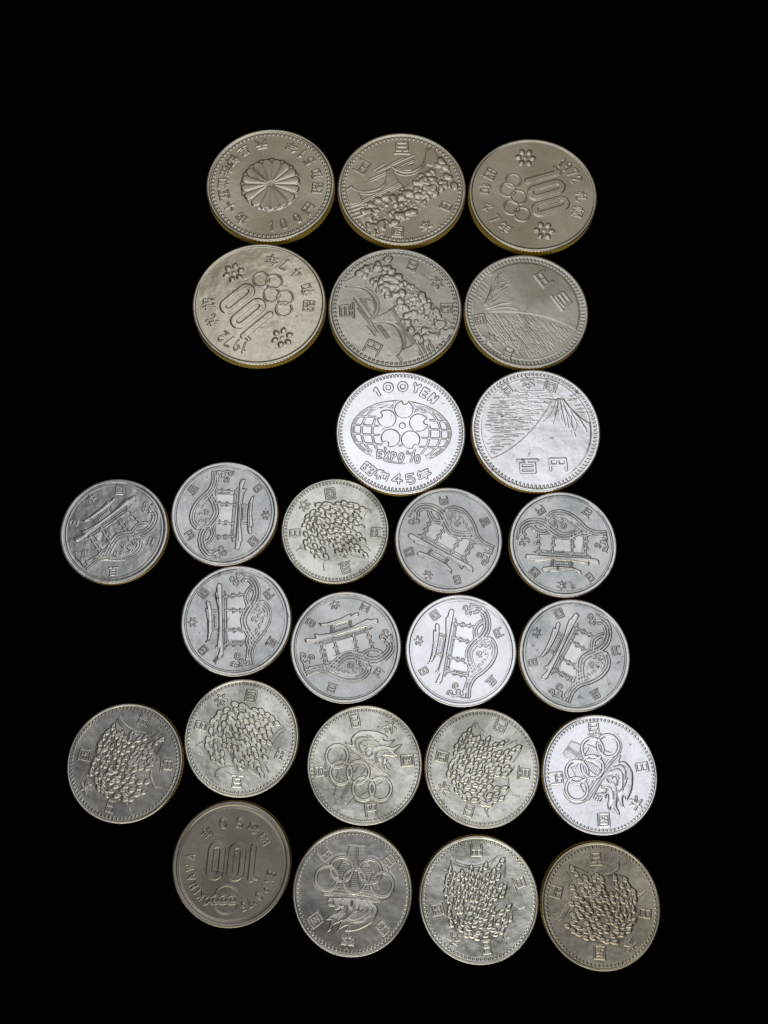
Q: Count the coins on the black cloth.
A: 26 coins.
